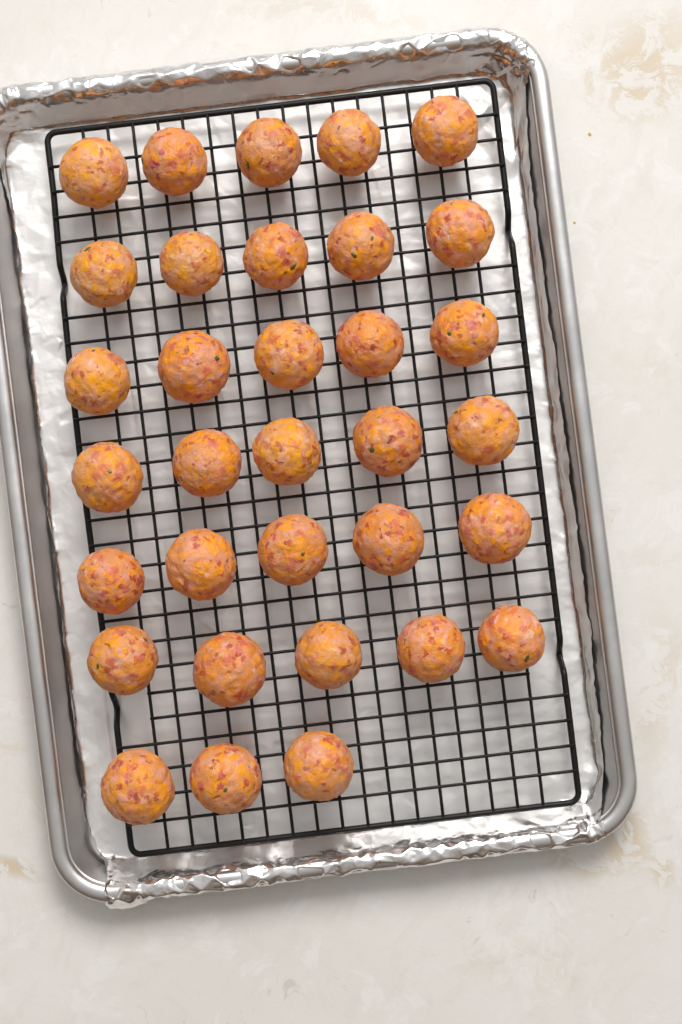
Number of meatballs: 33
